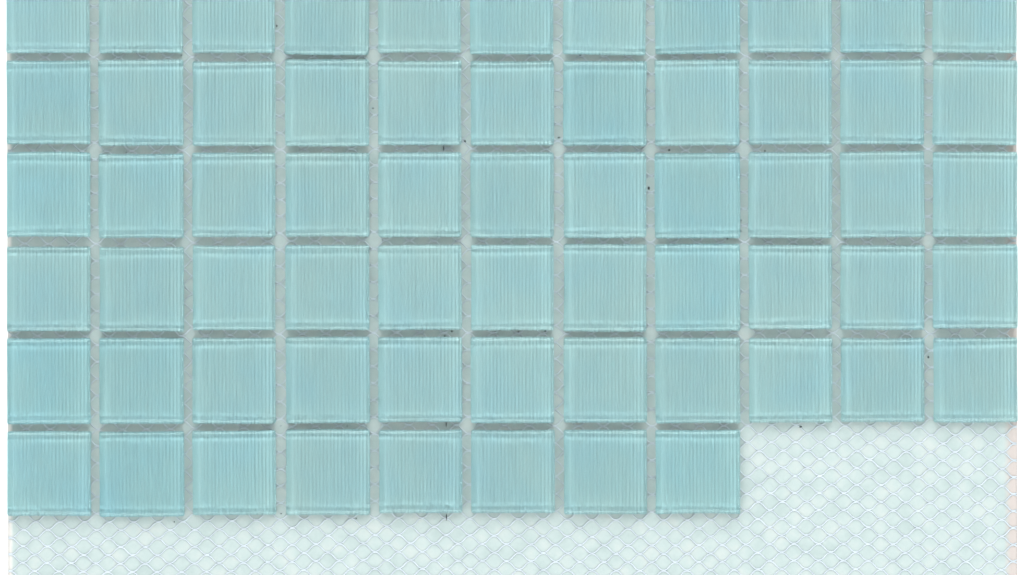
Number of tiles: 63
